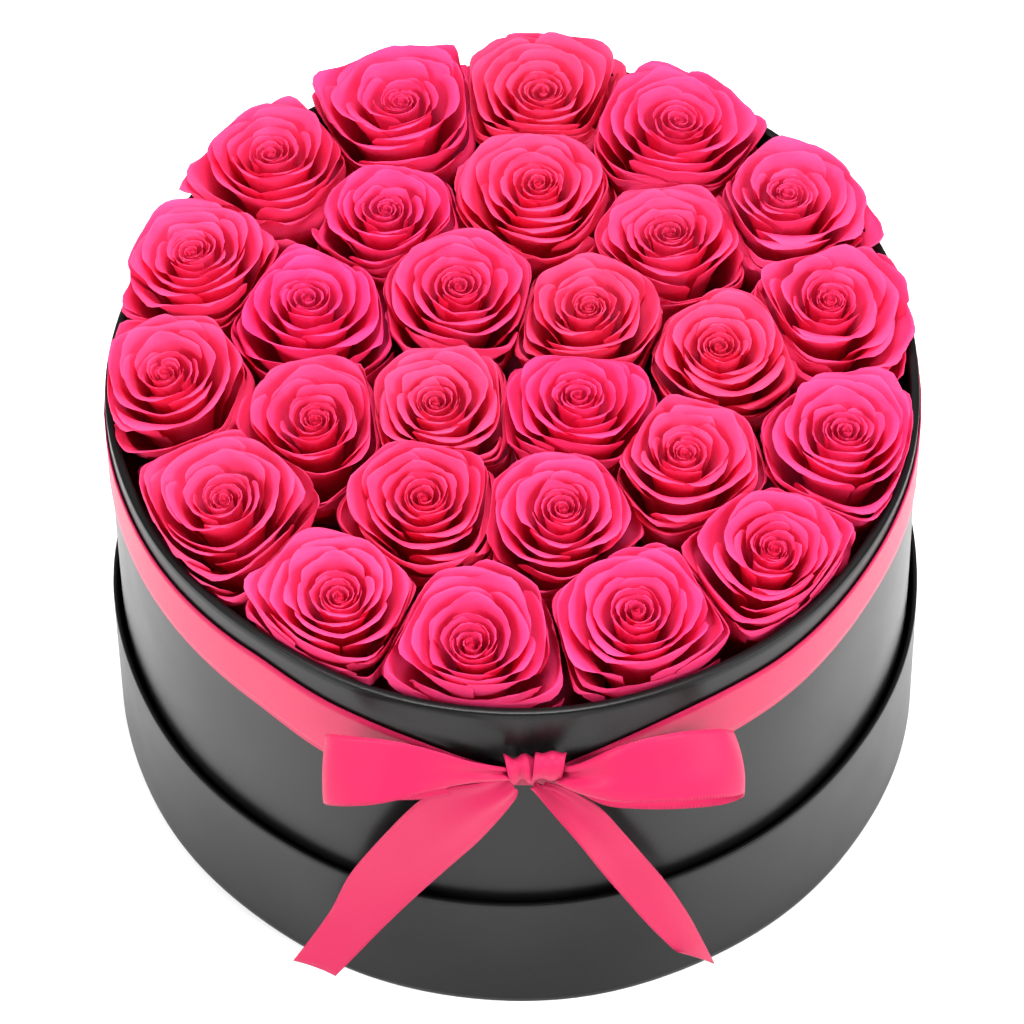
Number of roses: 27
